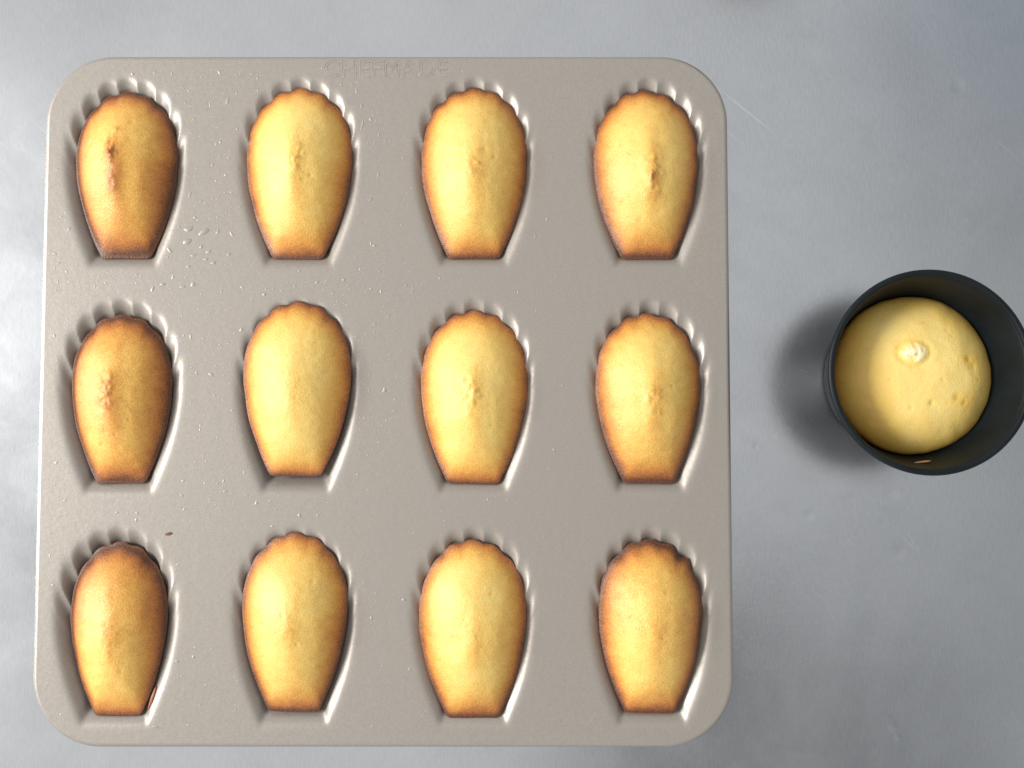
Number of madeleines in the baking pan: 12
